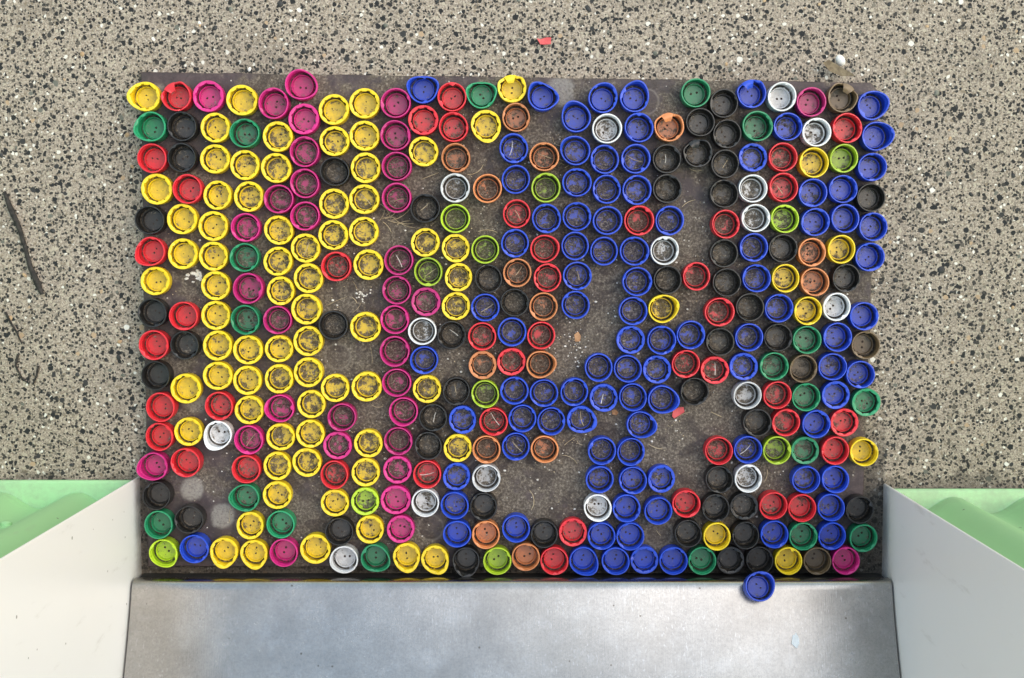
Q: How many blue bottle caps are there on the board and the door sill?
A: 95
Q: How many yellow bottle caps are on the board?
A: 80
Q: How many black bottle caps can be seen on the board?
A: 48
